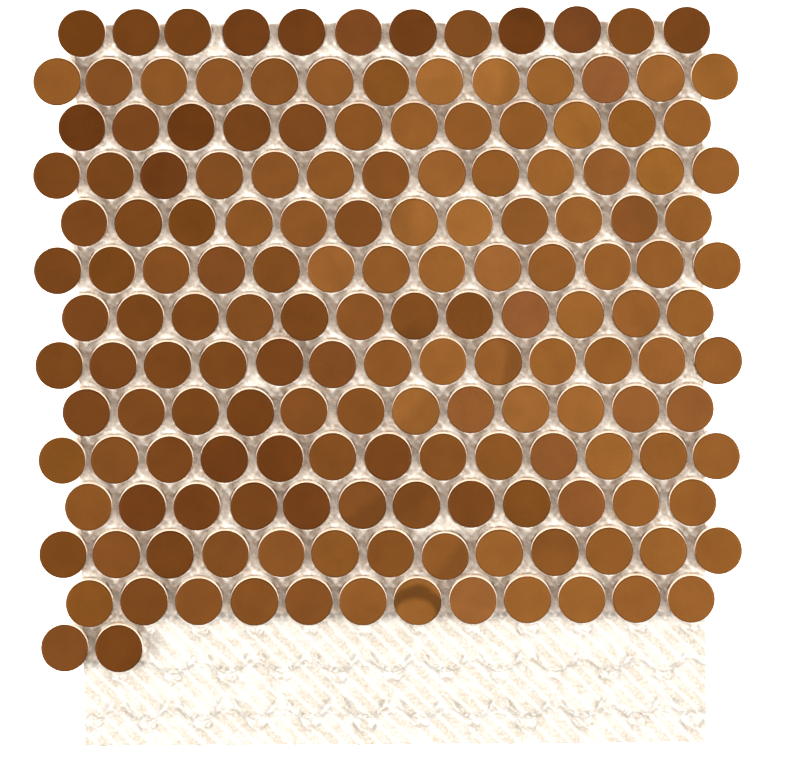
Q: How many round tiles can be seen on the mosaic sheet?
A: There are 164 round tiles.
